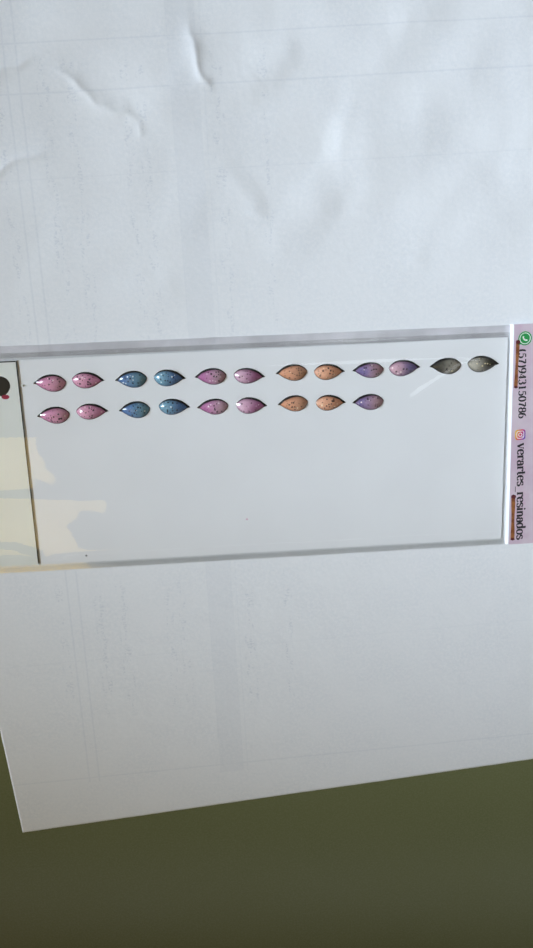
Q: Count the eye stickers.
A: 21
